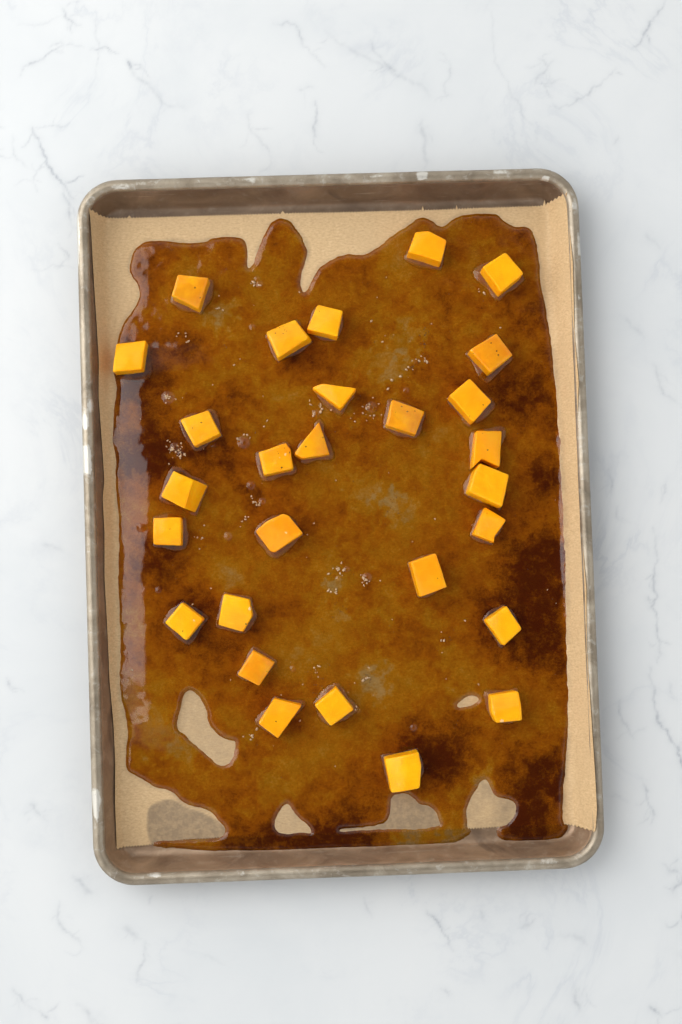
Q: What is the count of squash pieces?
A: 28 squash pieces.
